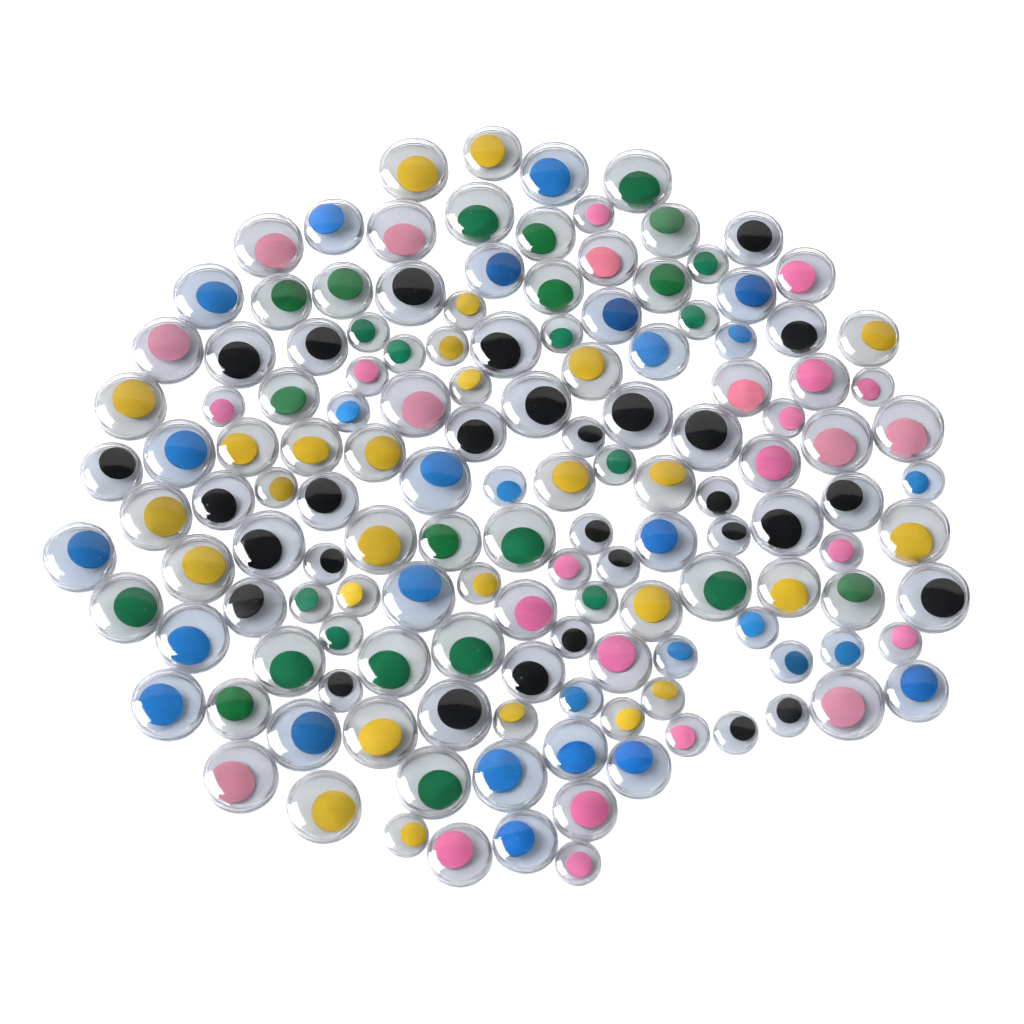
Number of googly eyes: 142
